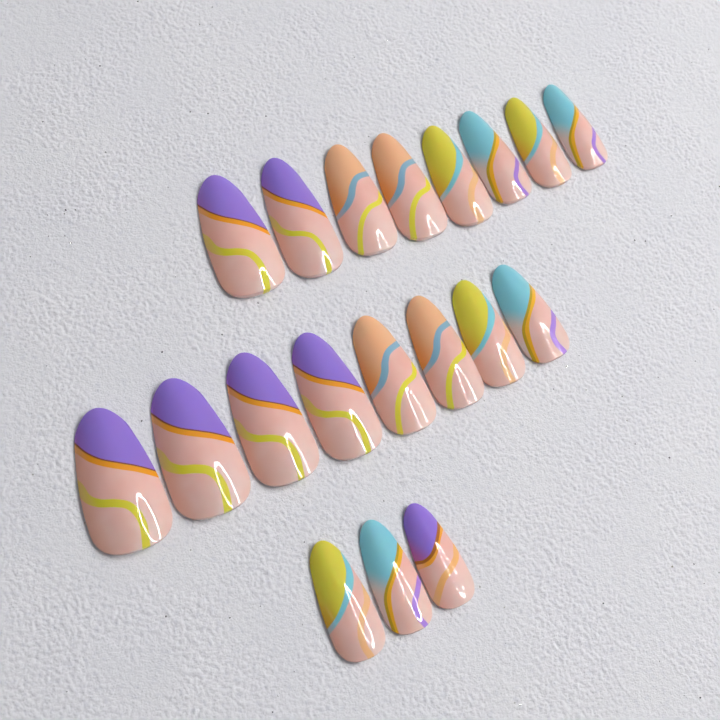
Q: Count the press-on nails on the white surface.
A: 19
